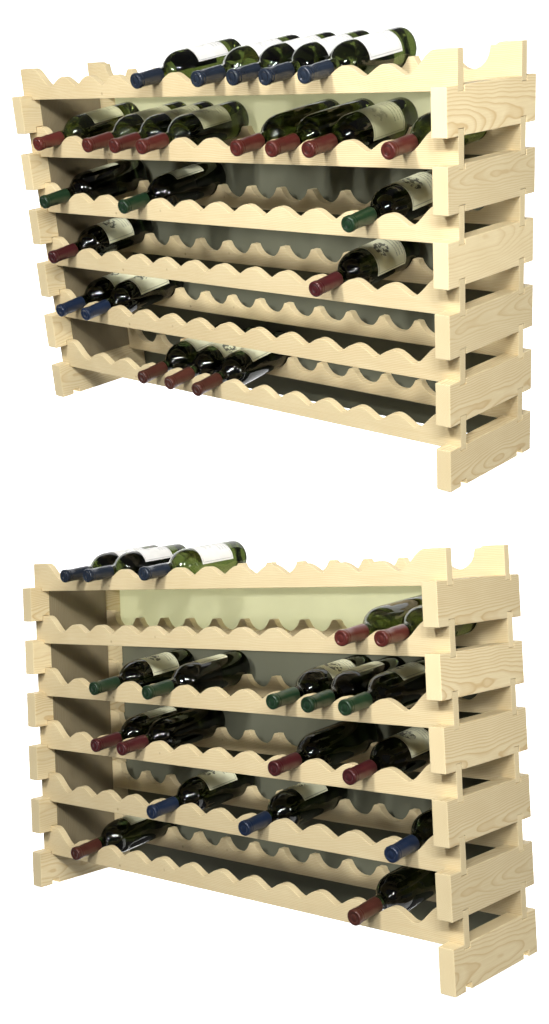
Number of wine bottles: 42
